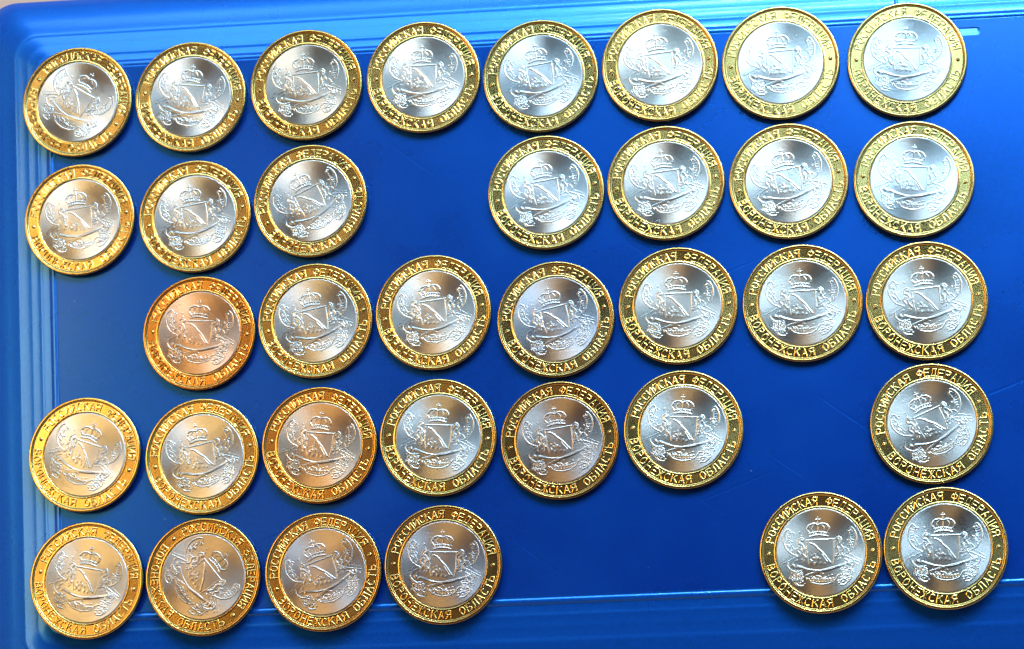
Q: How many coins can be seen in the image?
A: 35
